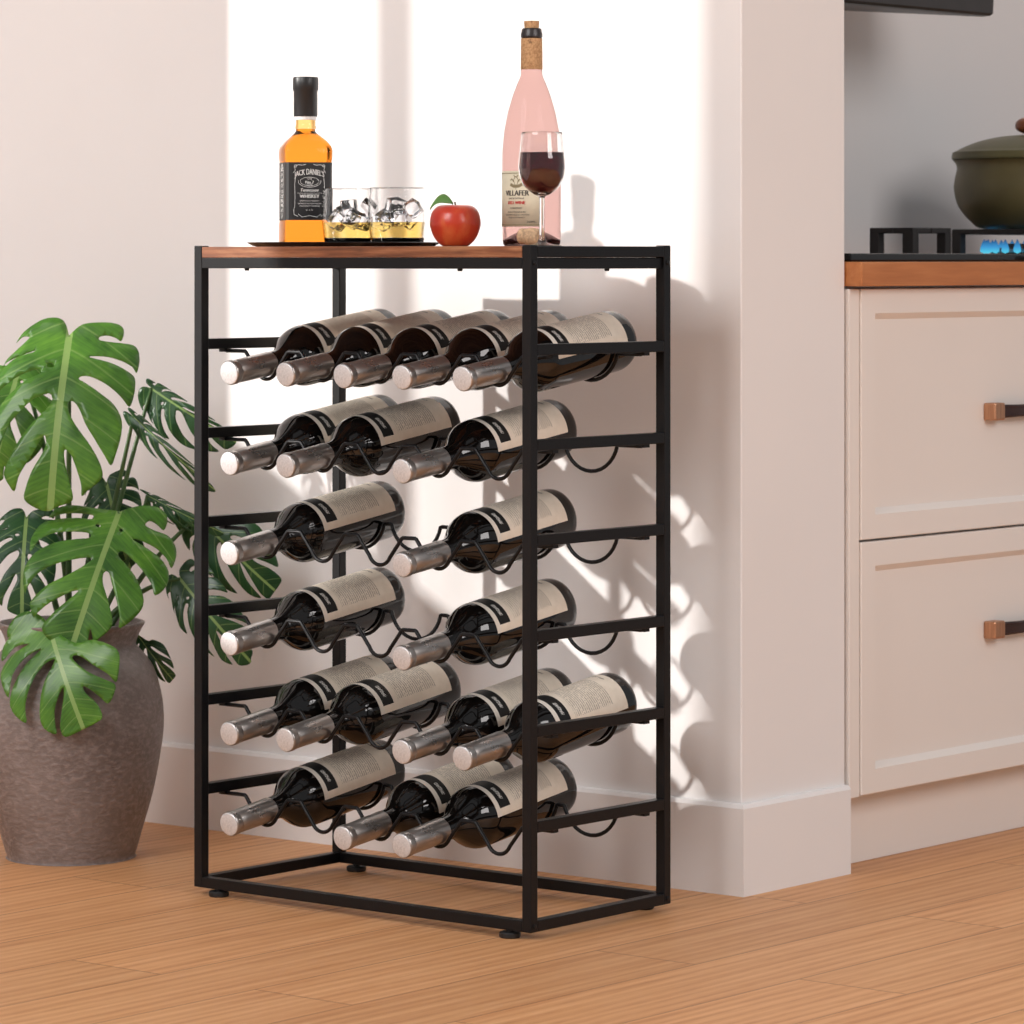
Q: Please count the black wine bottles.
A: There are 19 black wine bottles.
